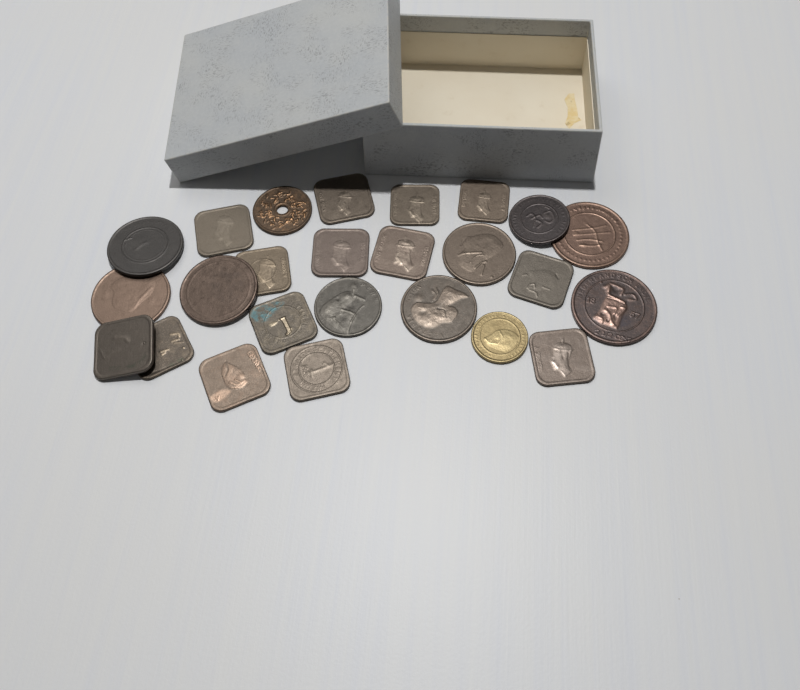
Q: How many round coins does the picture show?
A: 11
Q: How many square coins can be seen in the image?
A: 14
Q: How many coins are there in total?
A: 25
